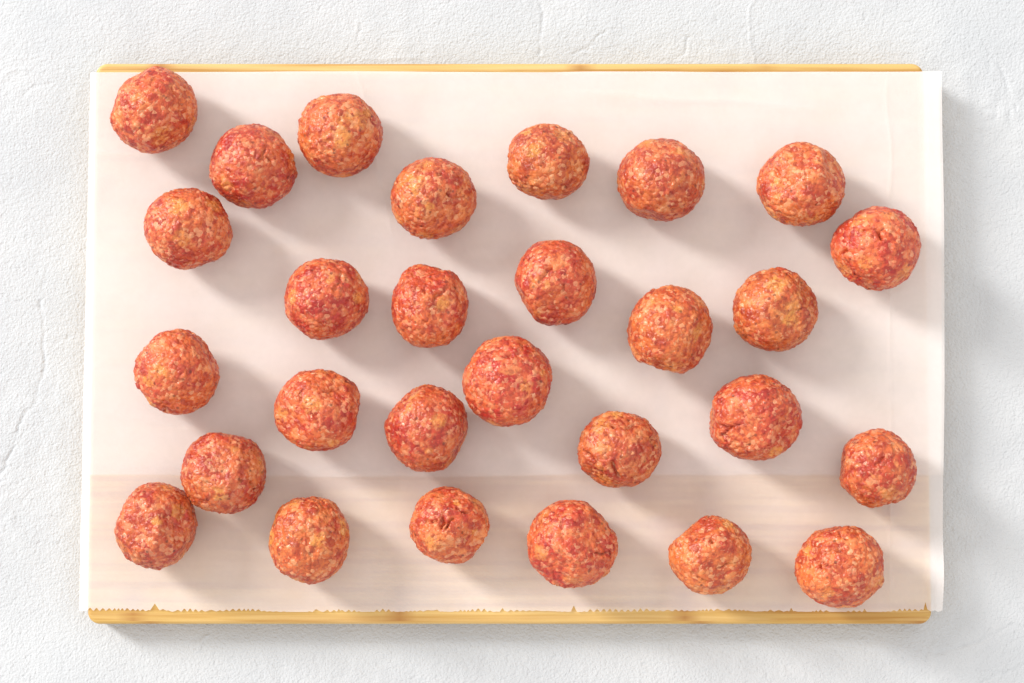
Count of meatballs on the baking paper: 28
